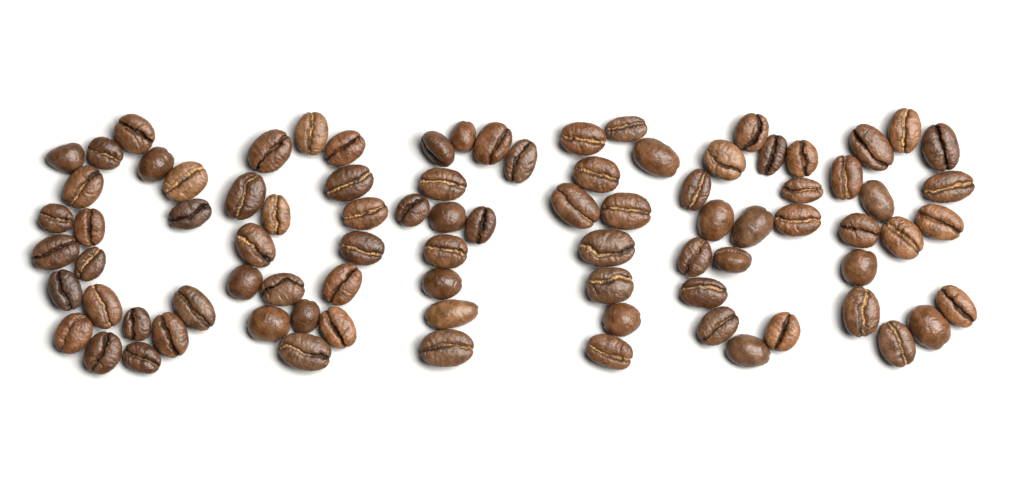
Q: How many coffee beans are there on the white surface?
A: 86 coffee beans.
